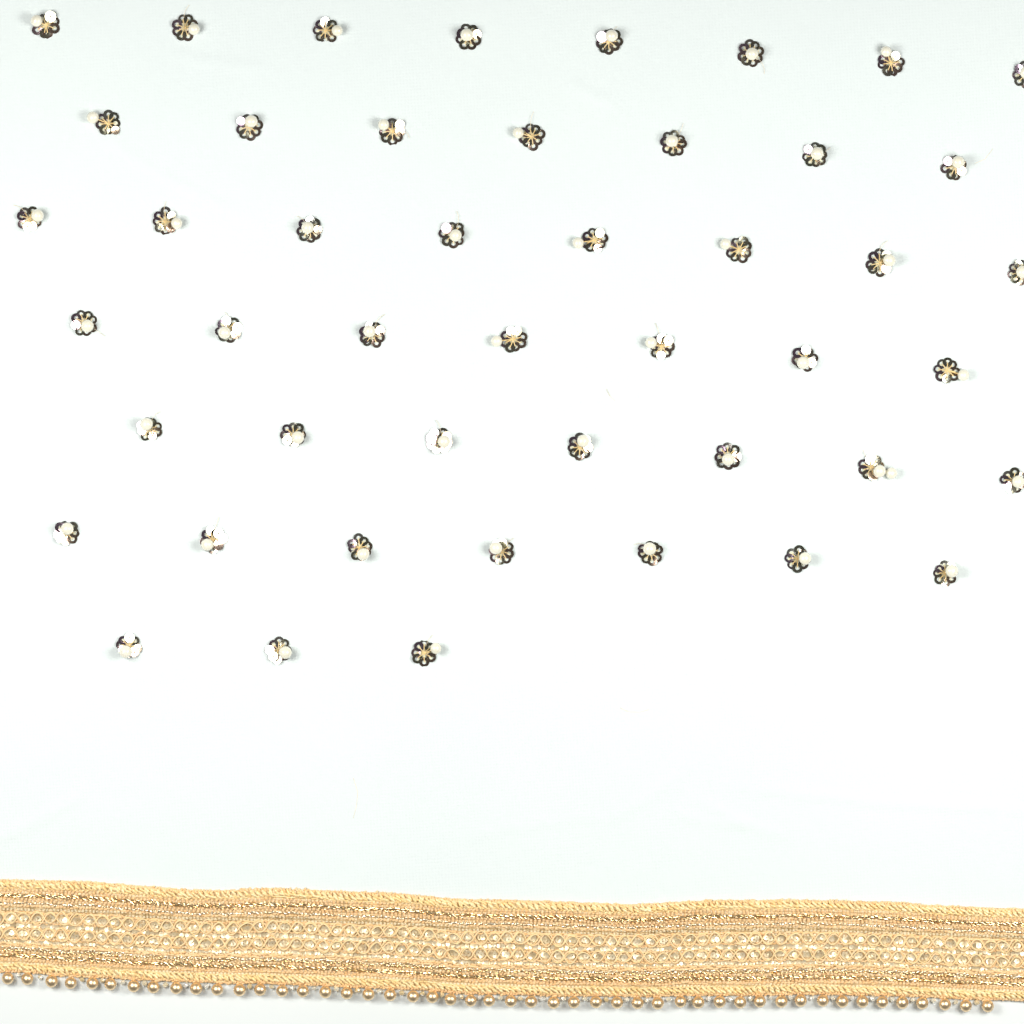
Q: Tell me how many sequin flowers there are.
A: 47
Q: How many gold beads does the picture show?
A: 48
